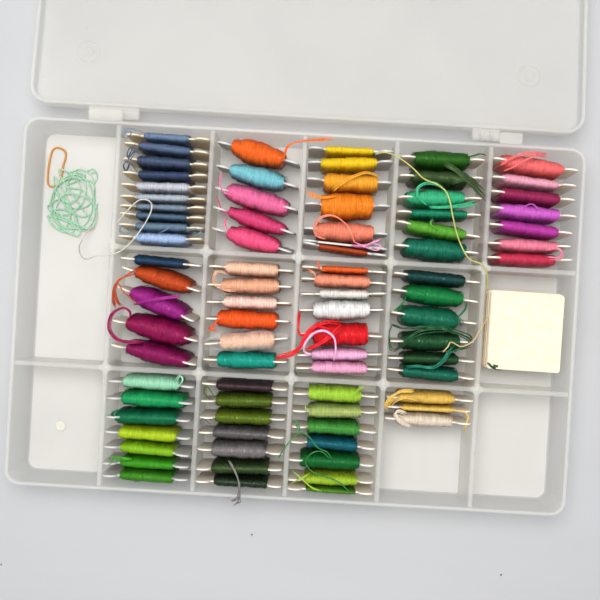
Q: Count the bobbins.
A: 83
